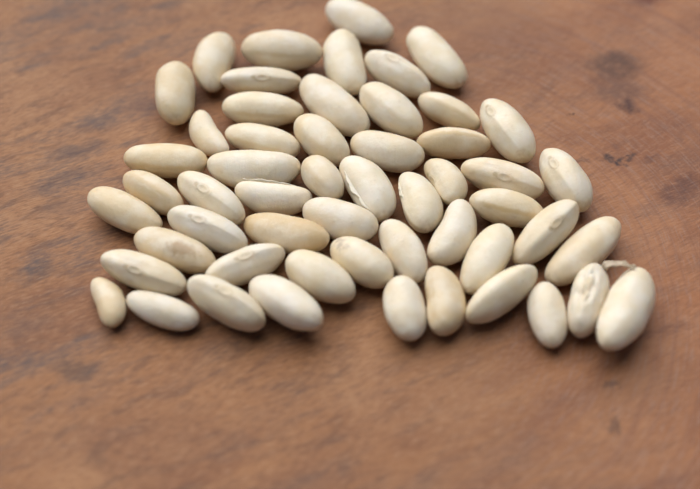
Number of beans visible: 54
